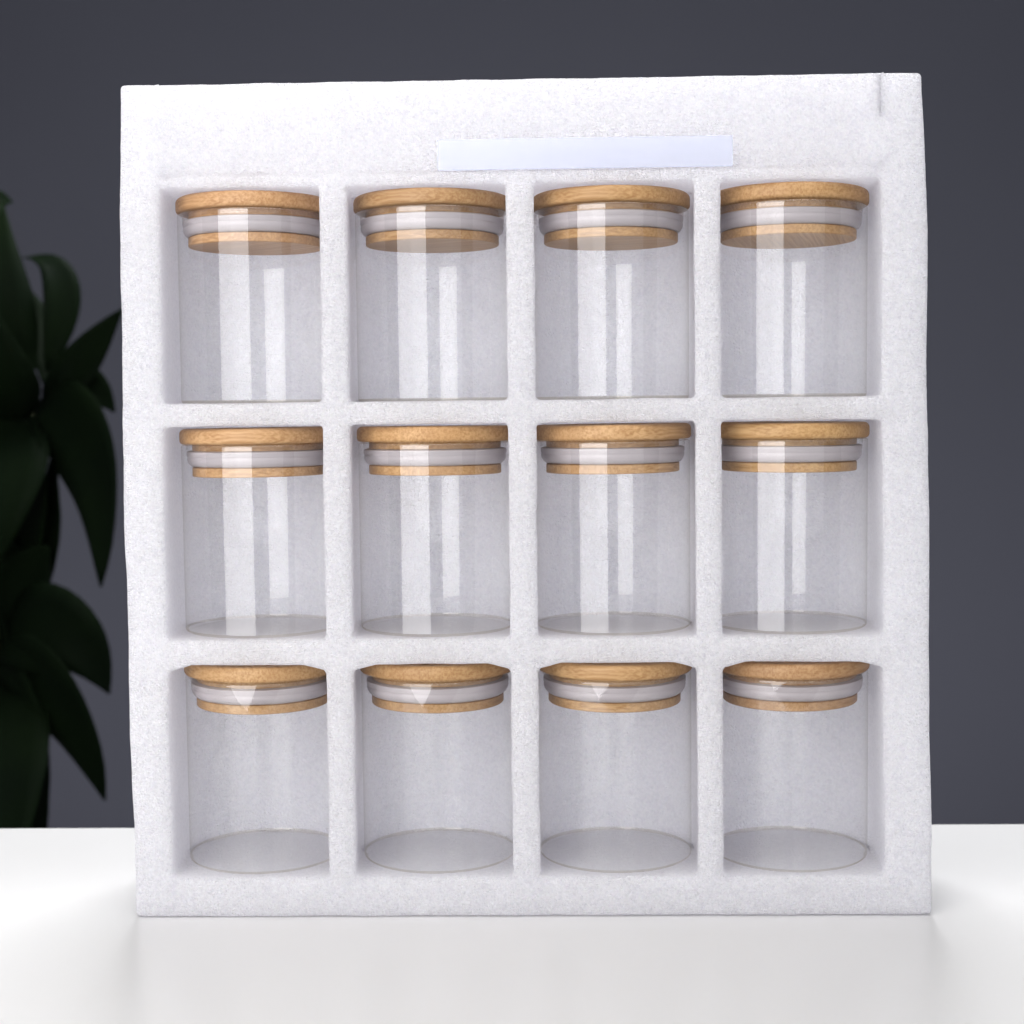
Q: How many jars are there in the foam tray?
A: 12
